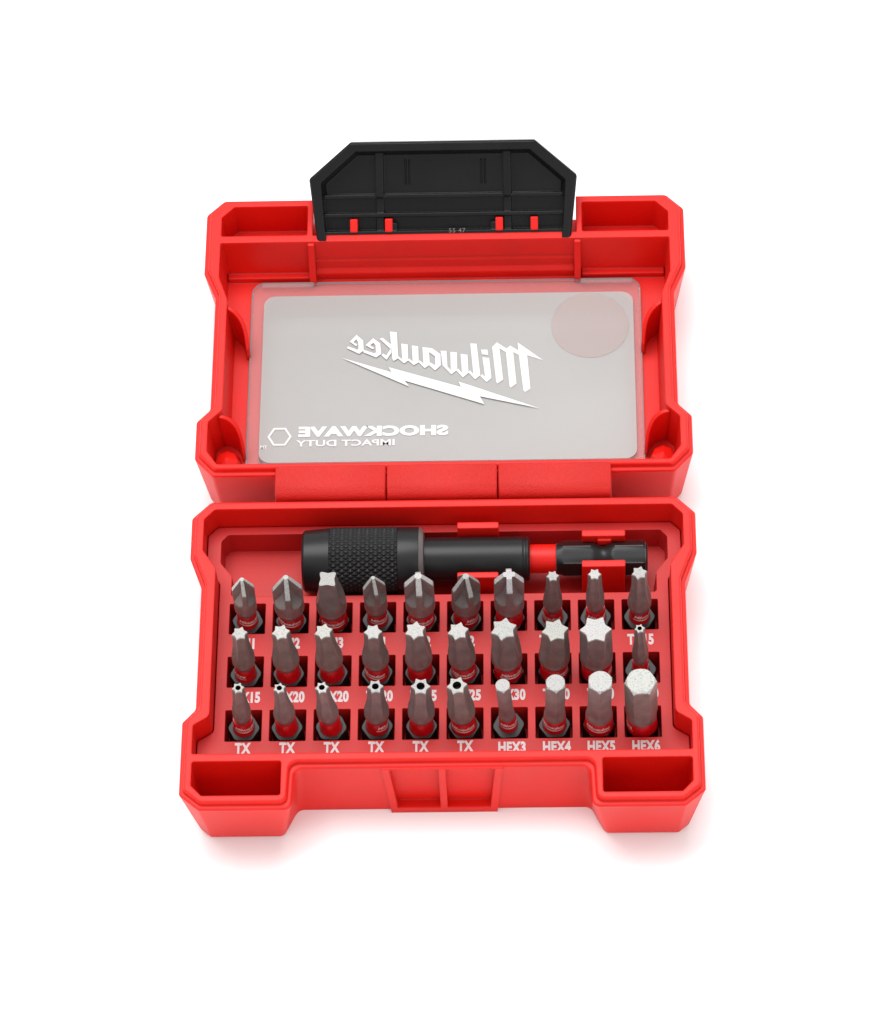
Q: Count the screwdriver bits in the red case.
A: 30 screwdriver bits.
